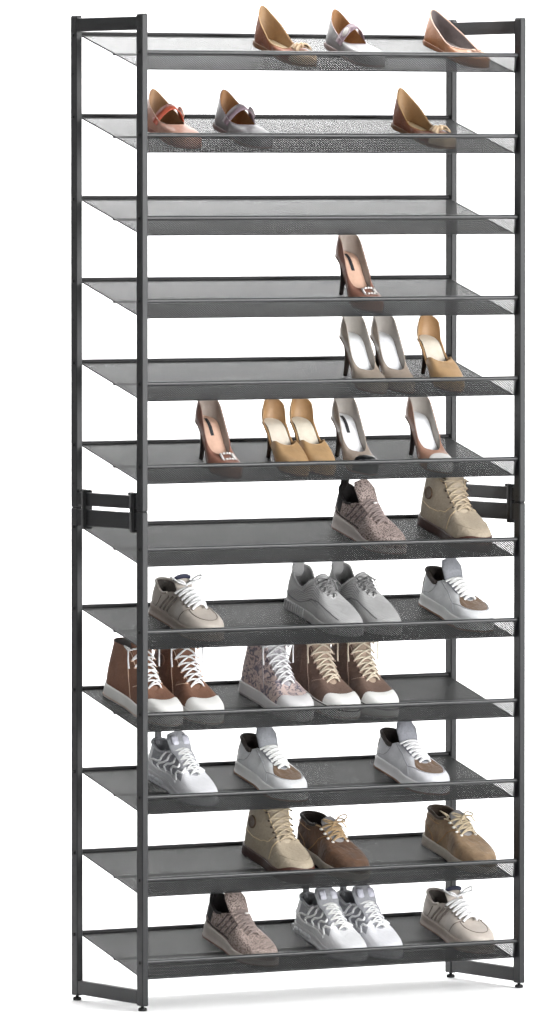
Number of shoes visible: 36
